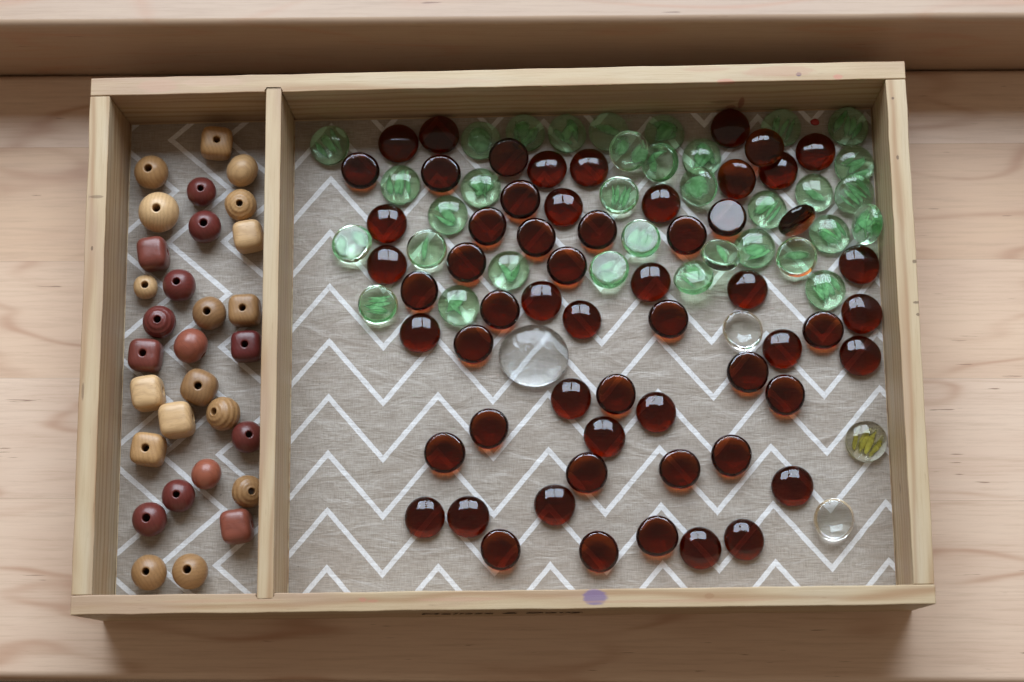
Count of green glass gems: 34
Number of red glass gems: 59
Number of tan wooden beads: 17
